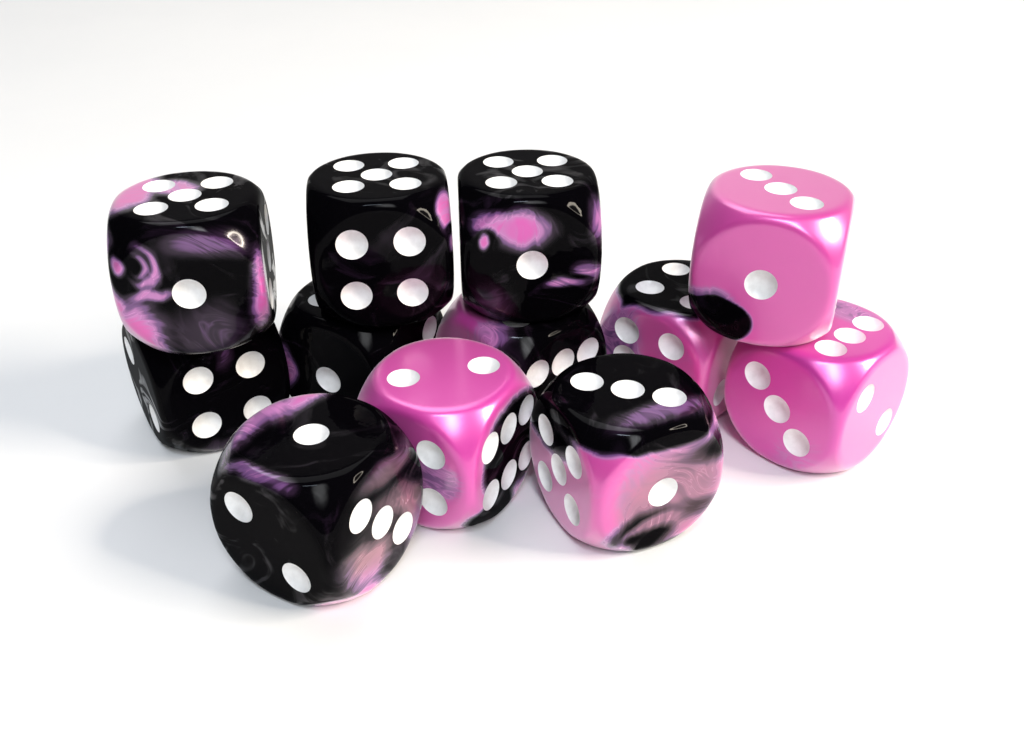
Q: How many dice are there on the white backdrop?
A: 12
